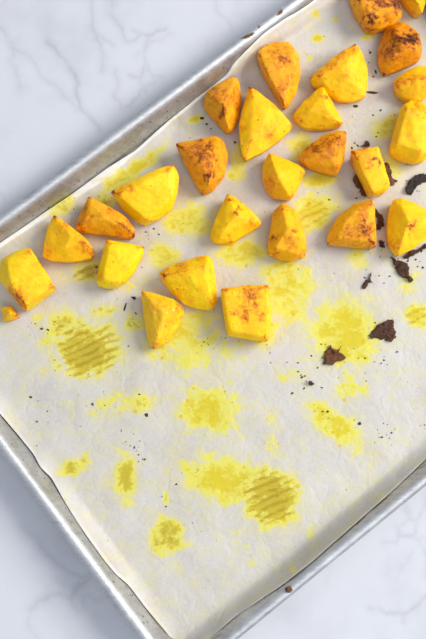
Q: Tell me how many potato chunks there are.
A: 27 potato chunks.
